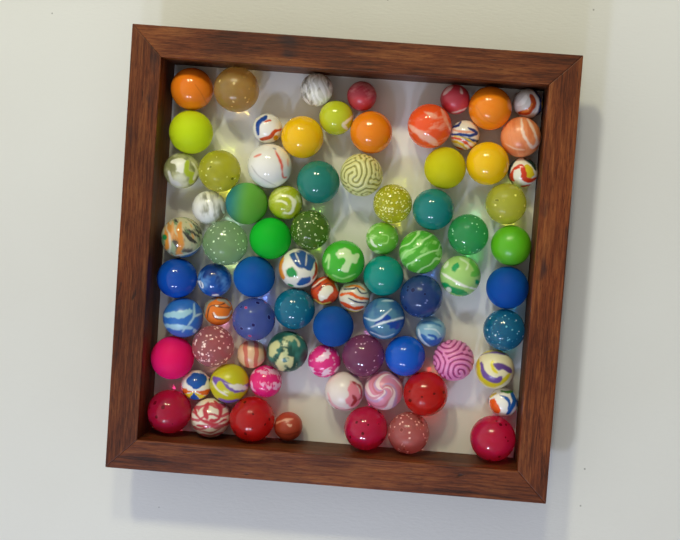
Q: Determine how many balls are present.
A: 79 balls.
